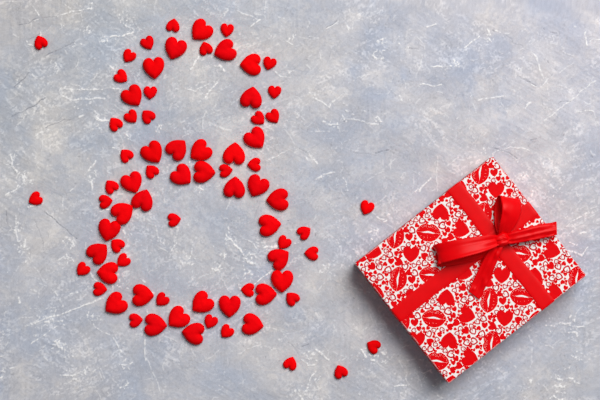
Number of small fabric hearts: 40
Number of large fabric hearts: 35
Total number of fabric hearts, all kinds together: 75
